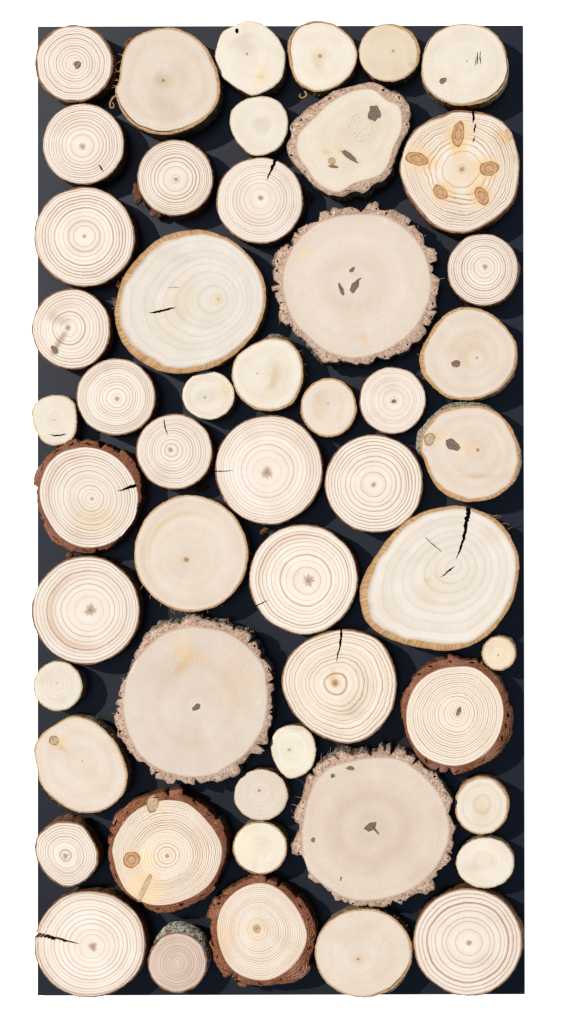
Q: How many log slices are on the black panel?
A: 52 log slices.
